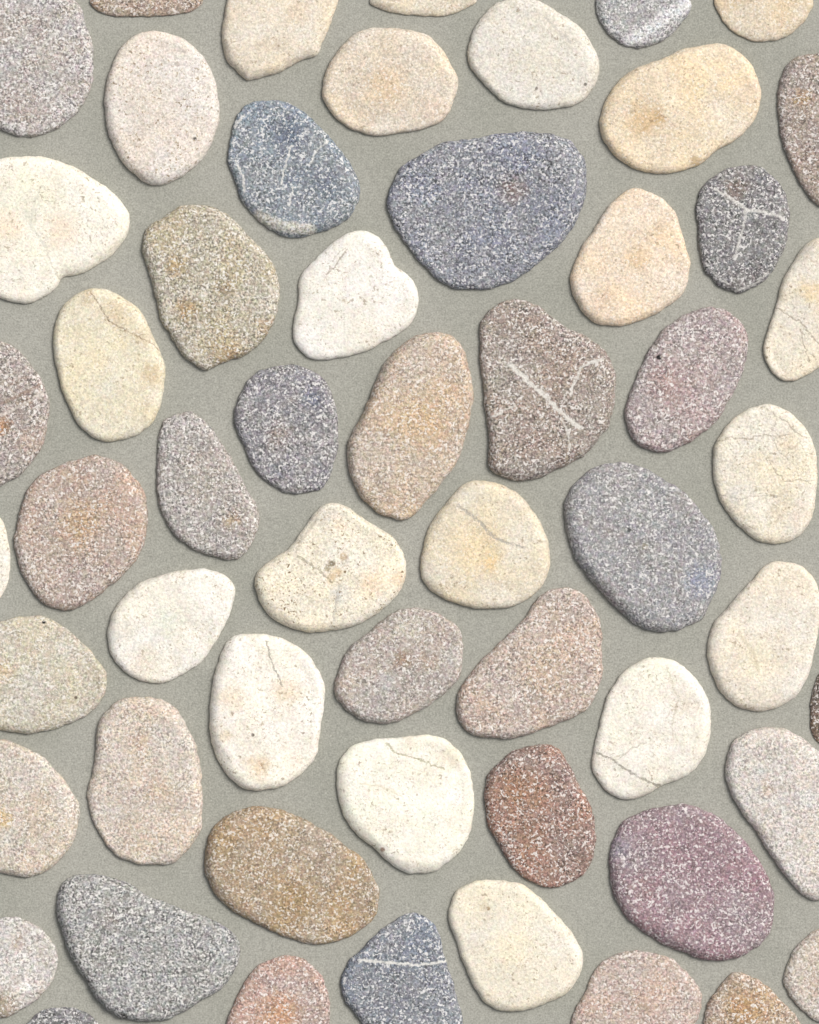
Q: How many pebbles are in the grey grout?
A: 56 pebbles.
